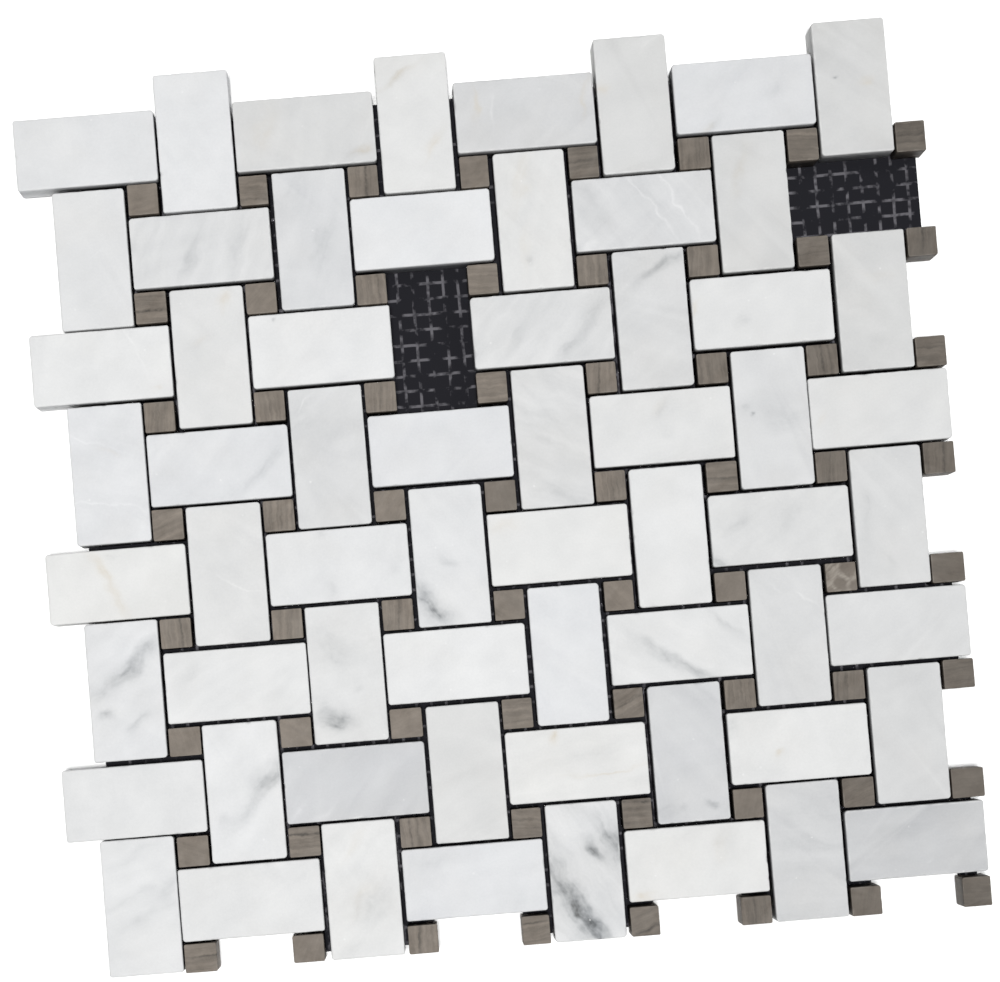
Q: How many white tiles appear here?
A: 62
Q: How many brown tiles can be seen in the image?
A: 64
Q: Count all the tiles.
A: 126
